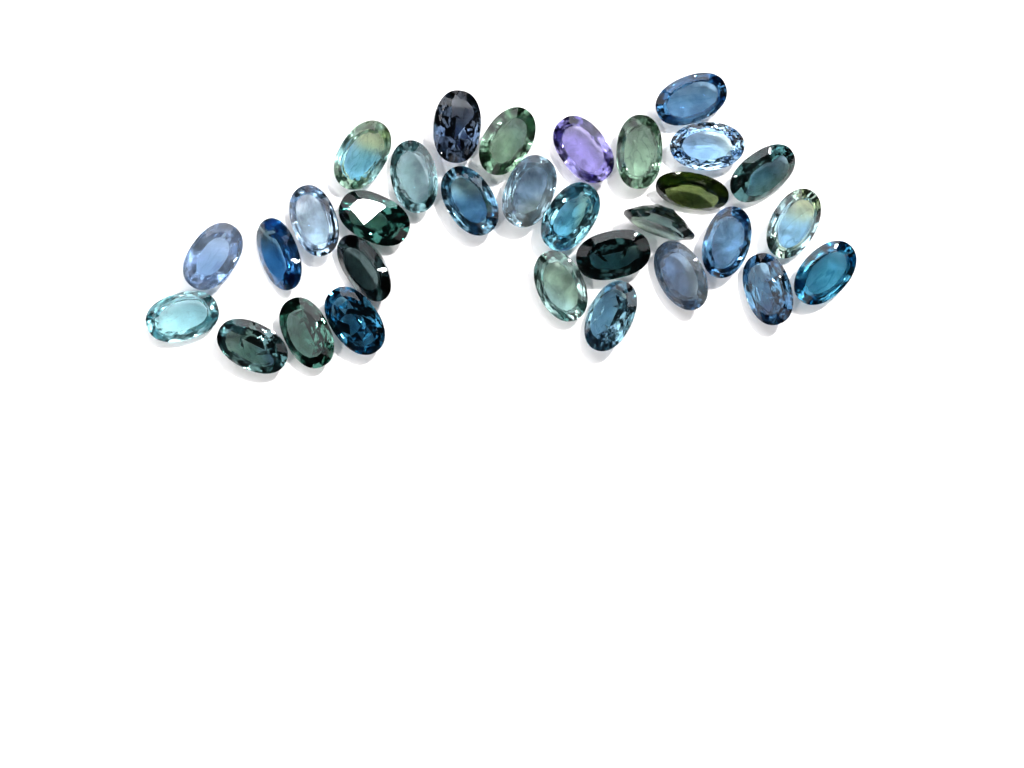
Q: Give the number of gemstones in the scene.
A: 31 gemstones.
